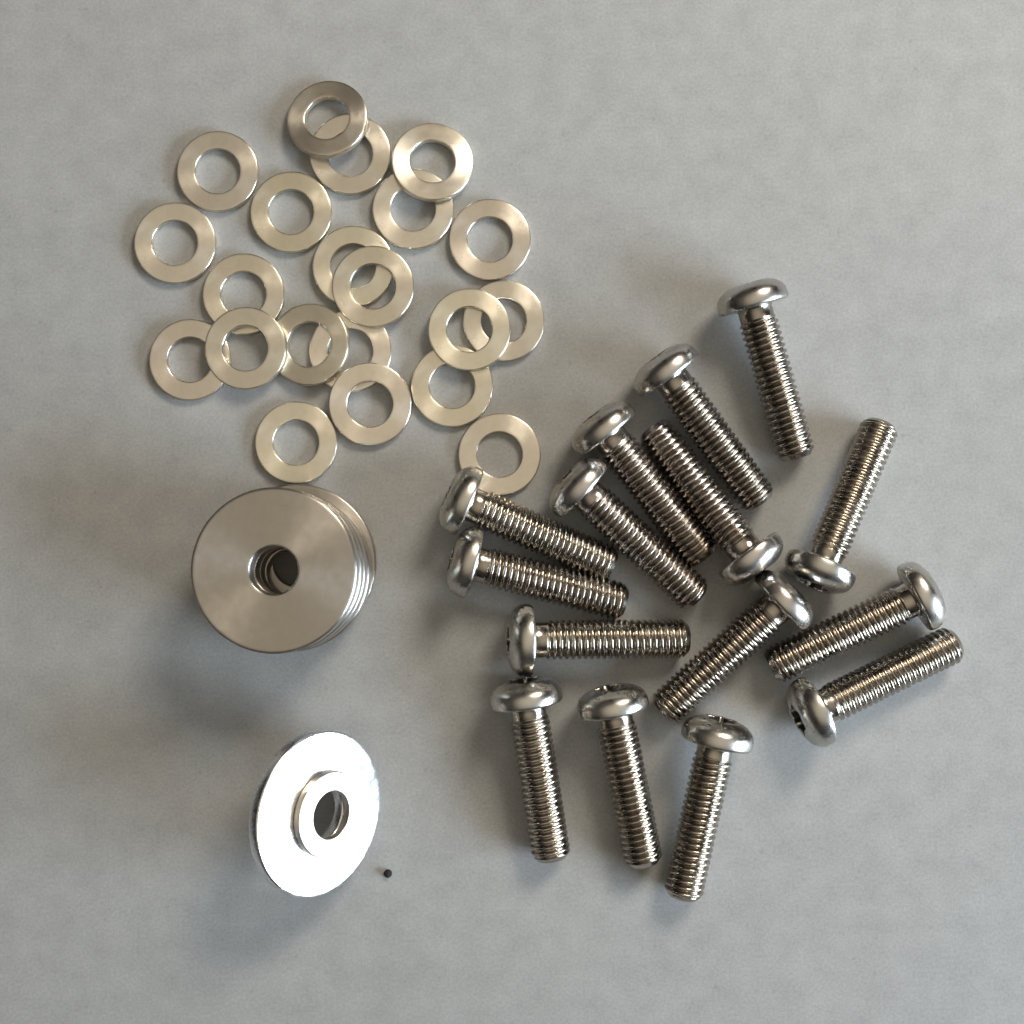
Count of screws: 15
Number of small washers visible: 22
